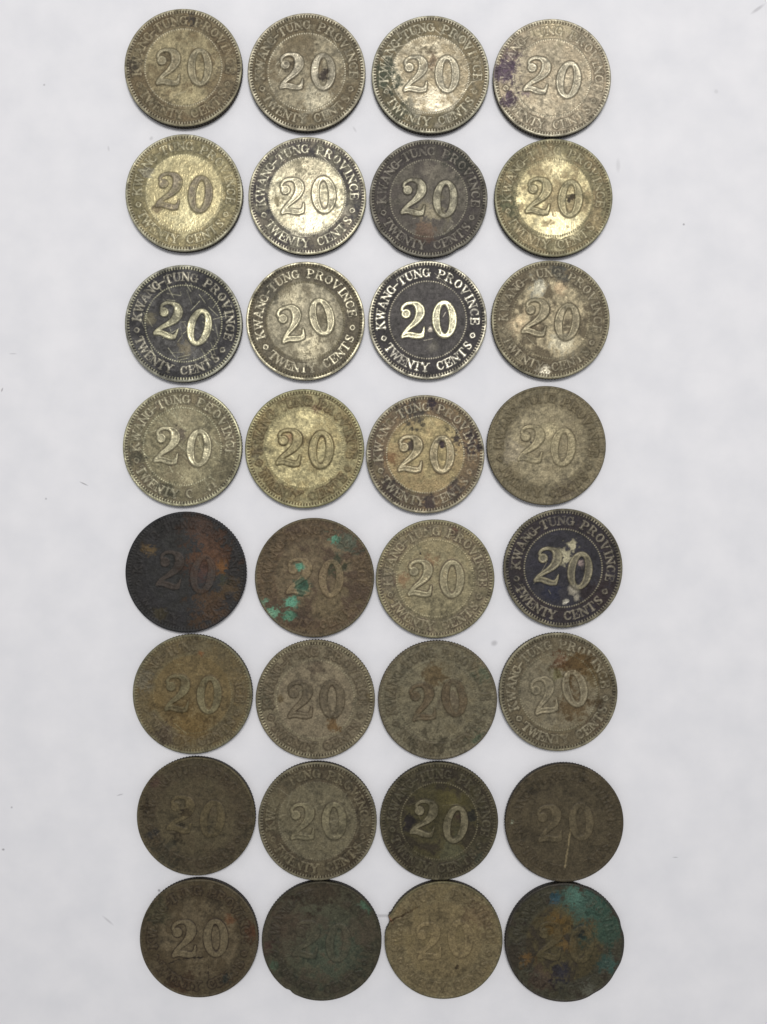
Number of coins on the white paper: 32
